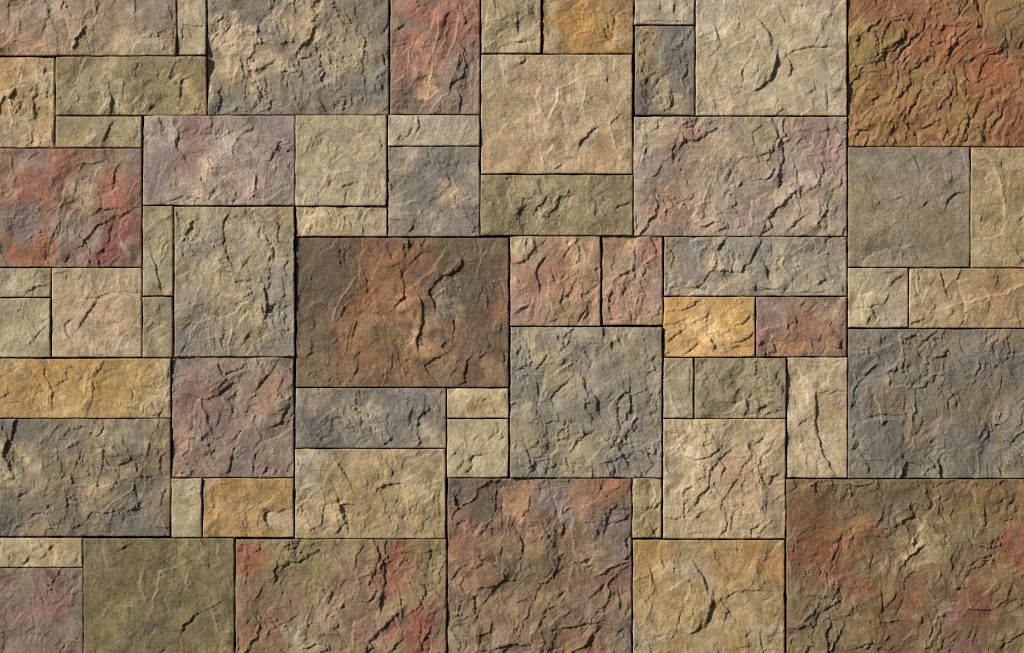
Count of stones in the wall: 61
